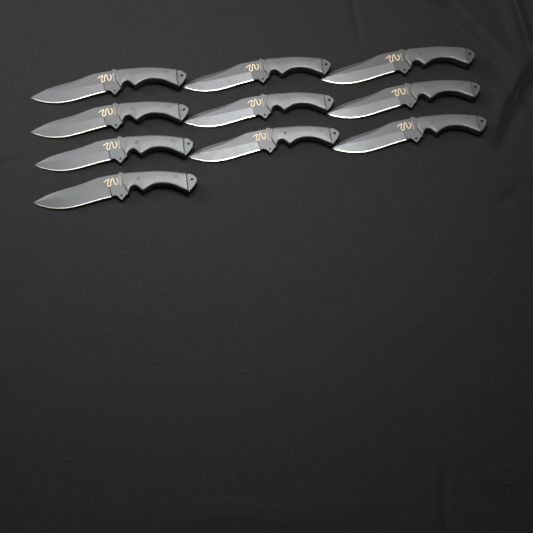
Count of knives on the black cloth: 10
